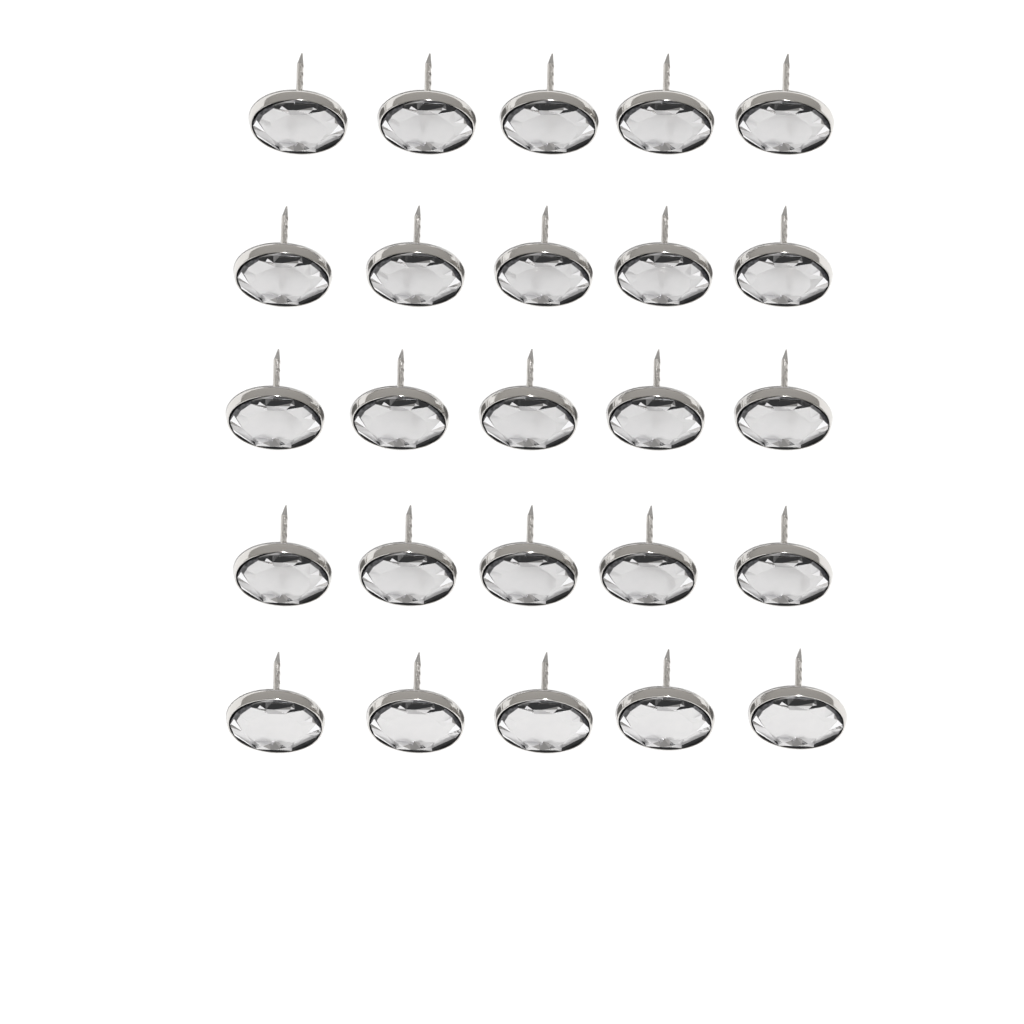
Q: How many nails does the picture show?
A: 25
